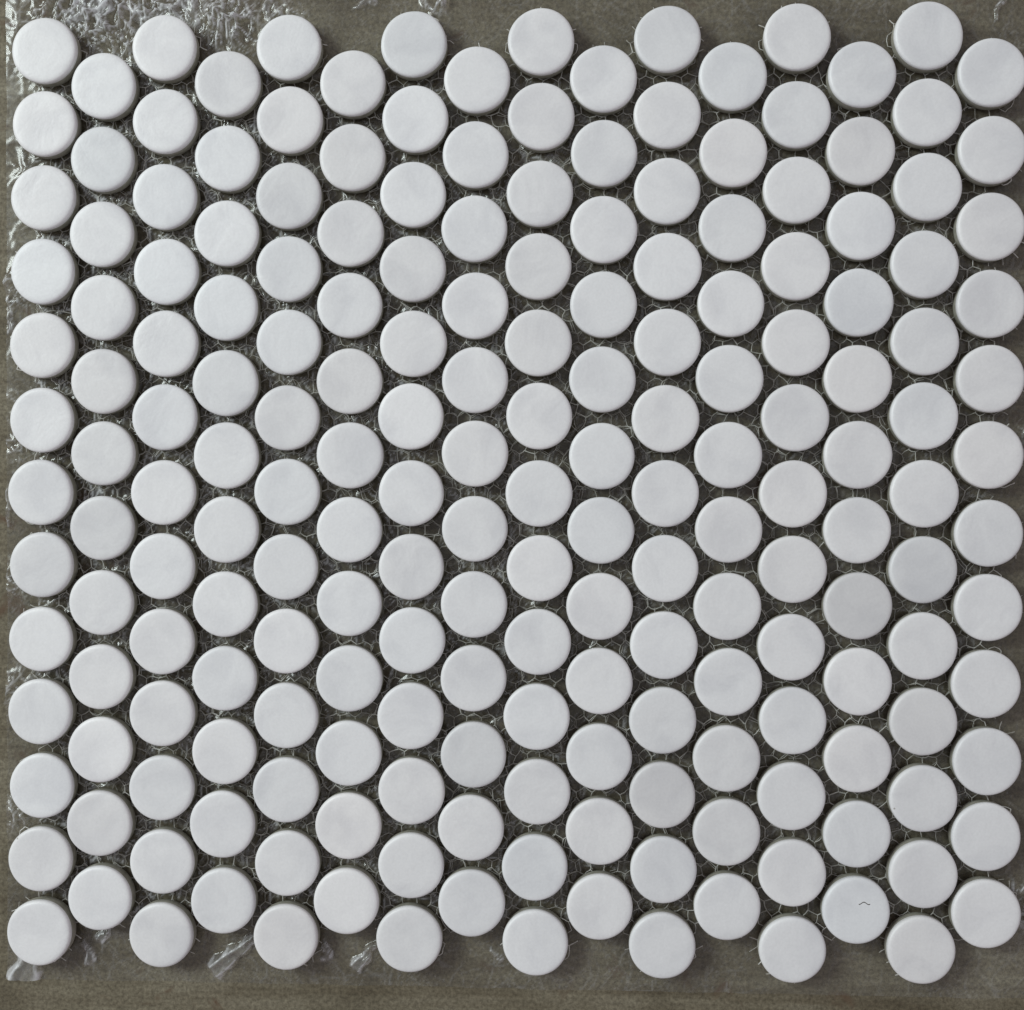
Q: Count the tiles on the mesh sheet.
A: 200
